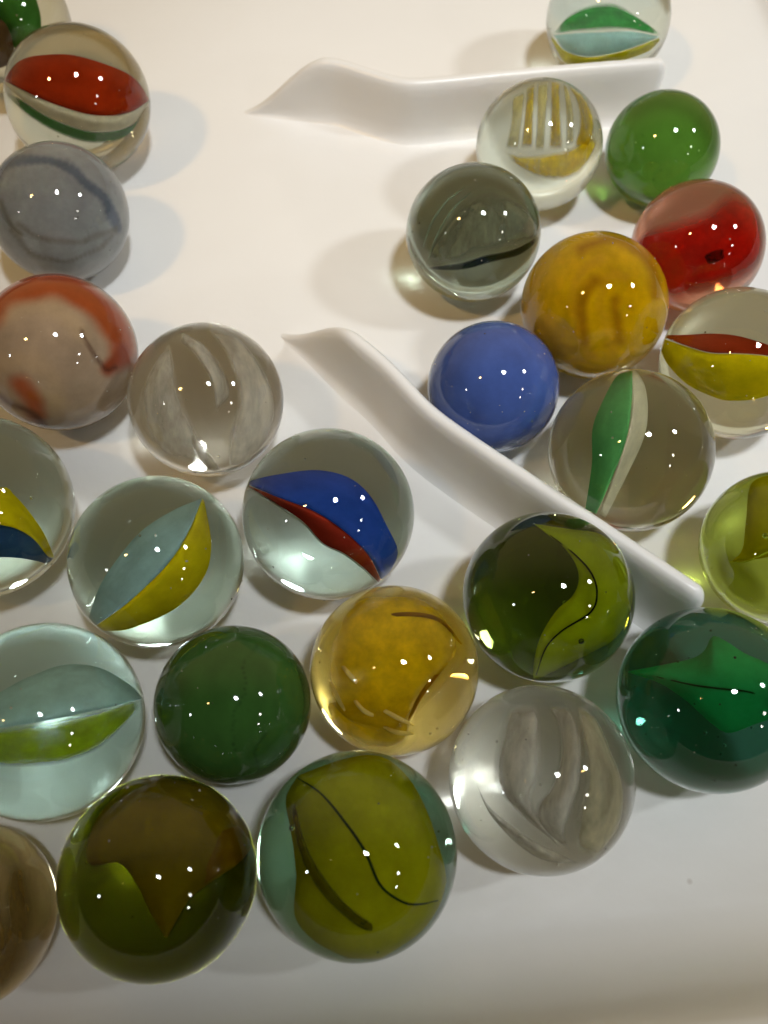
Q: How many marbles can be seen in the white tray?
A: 27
